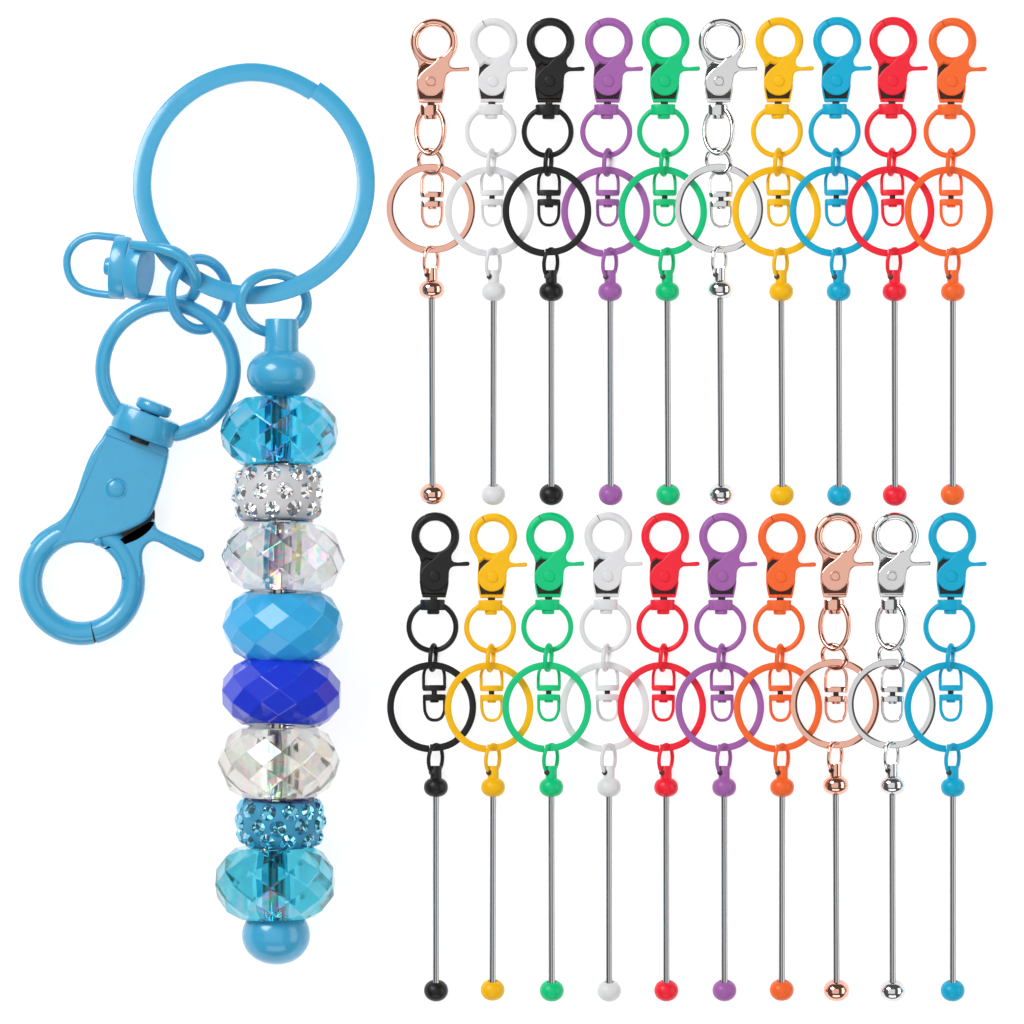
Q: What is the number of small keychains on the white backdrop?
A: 20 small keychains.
